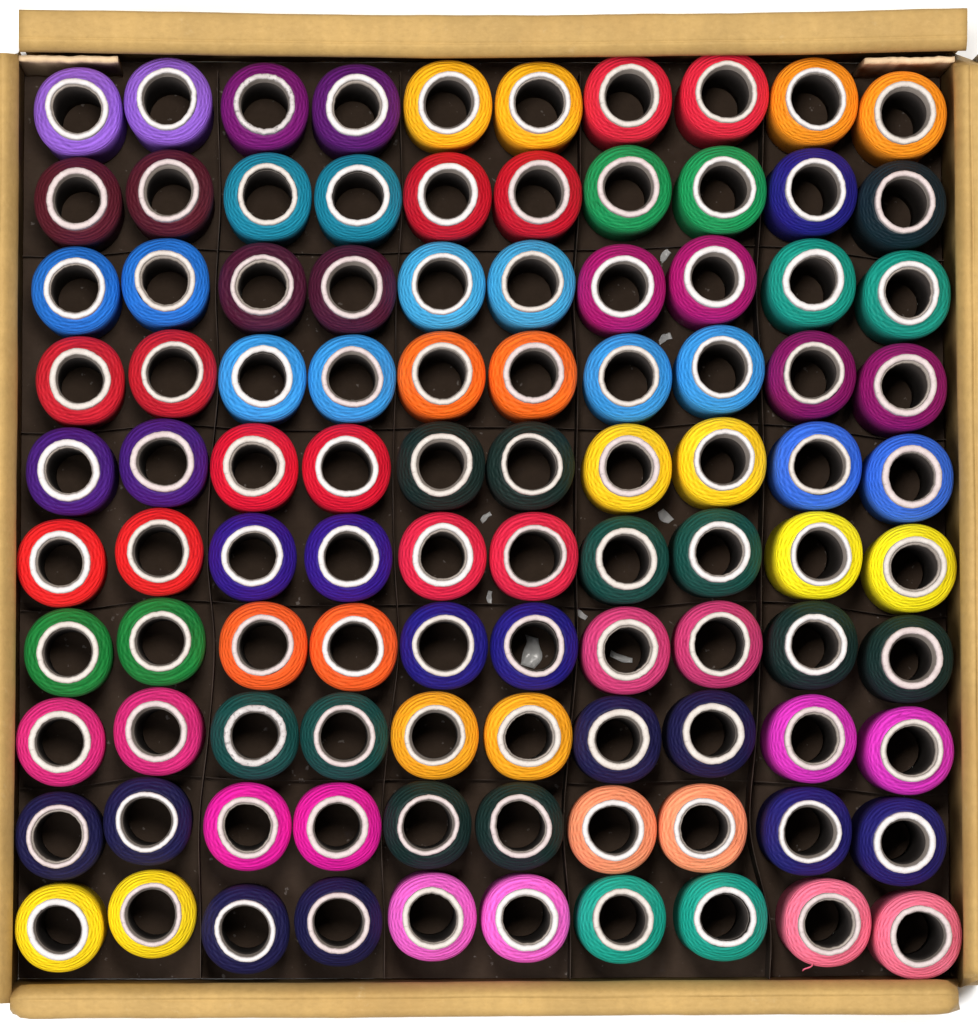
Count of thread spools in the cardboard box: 100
